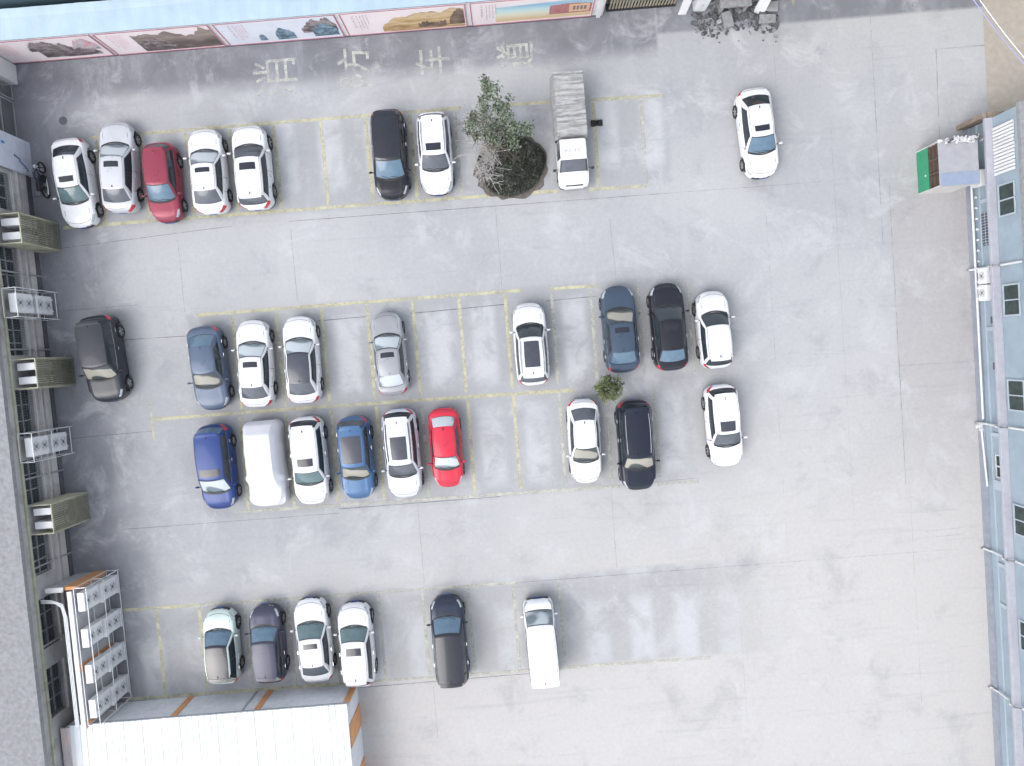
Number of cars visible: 32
